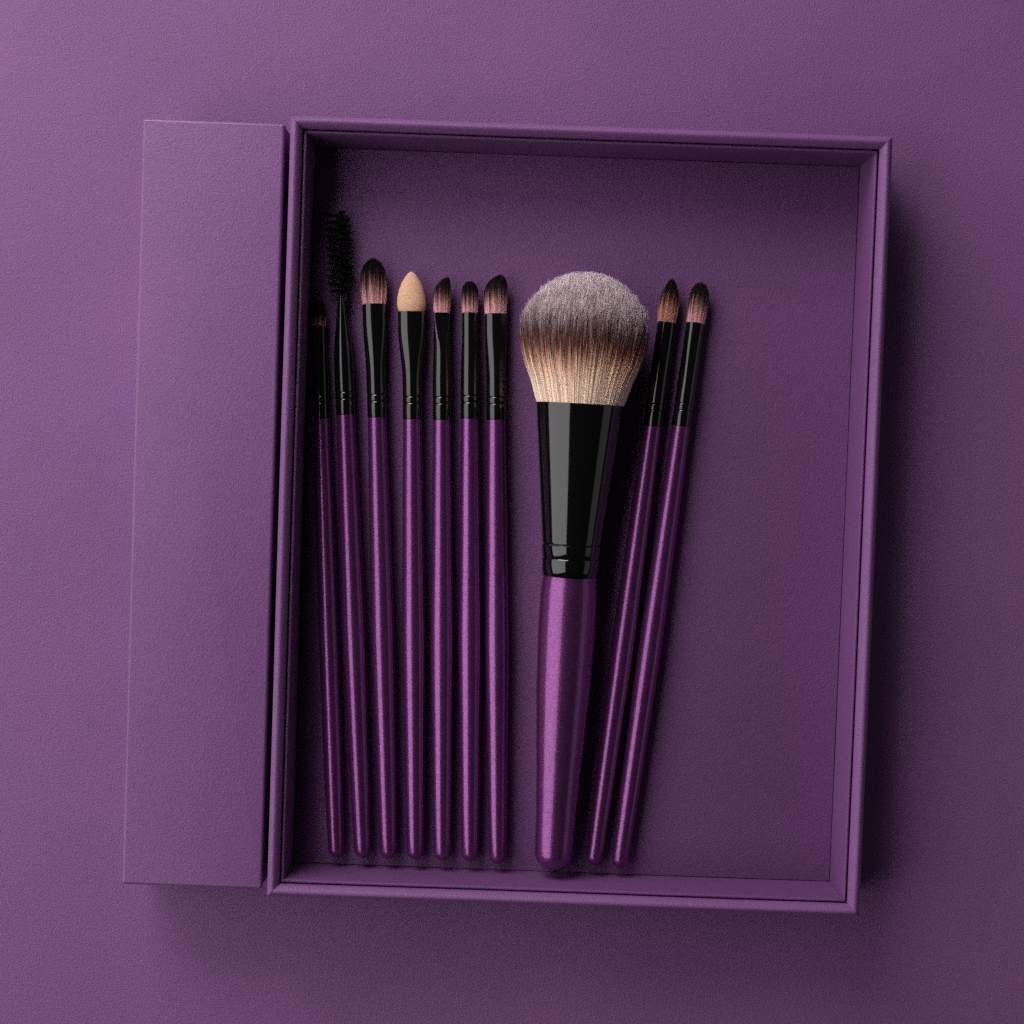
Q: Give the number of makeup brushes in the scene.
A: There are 10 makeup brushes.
